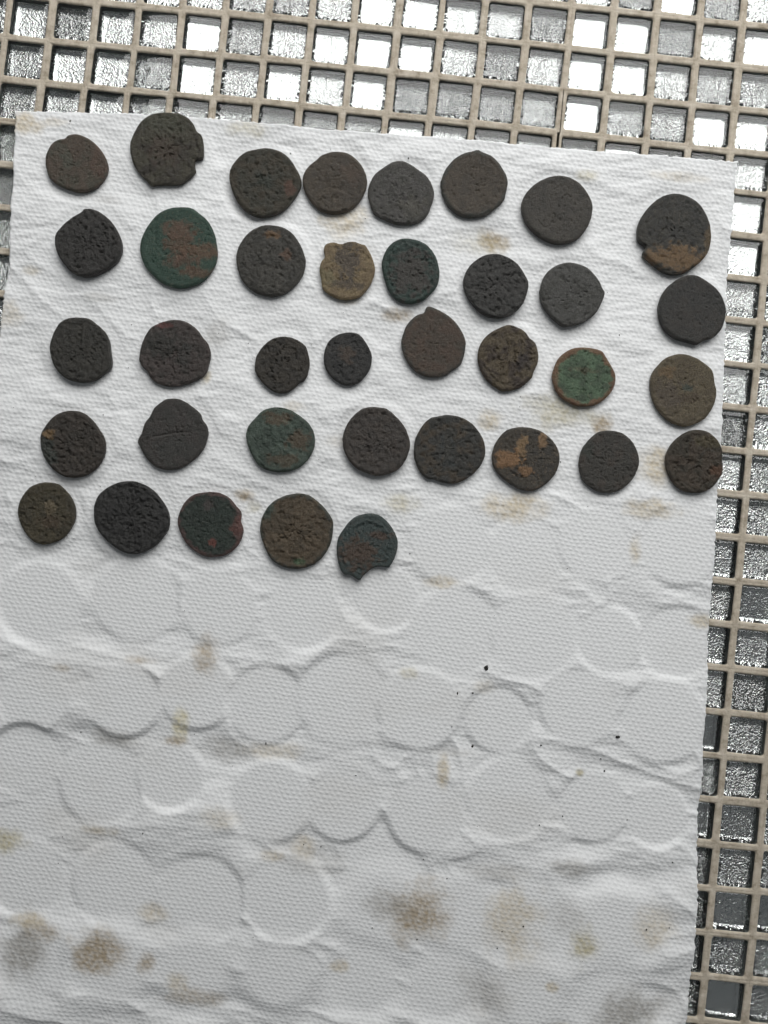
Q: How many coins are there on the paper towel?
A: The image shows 37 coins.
